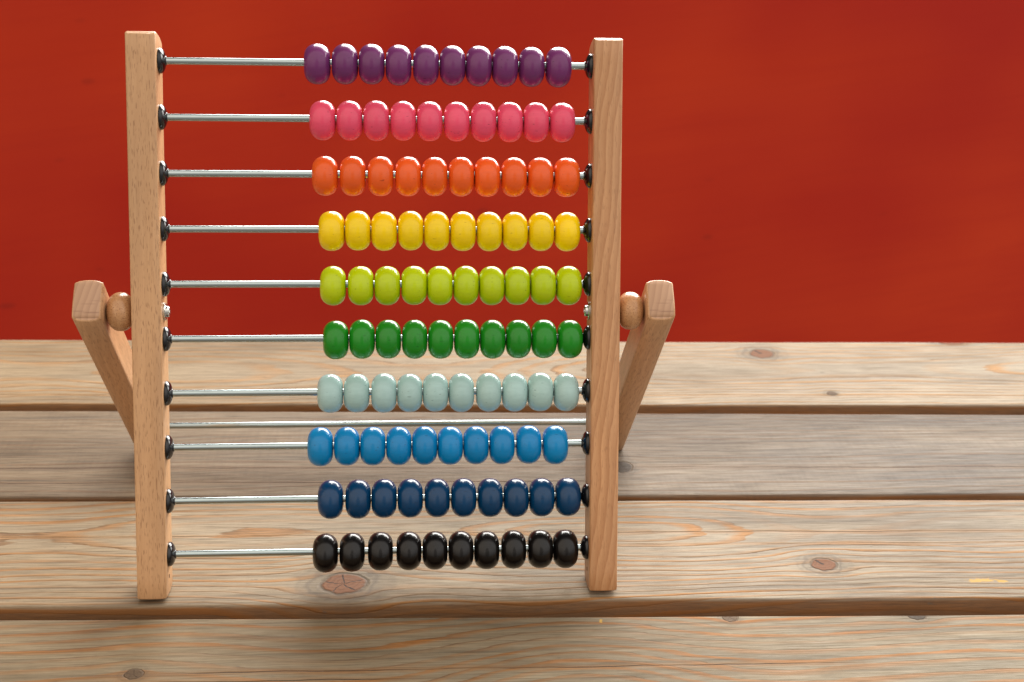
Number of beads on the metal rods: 100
